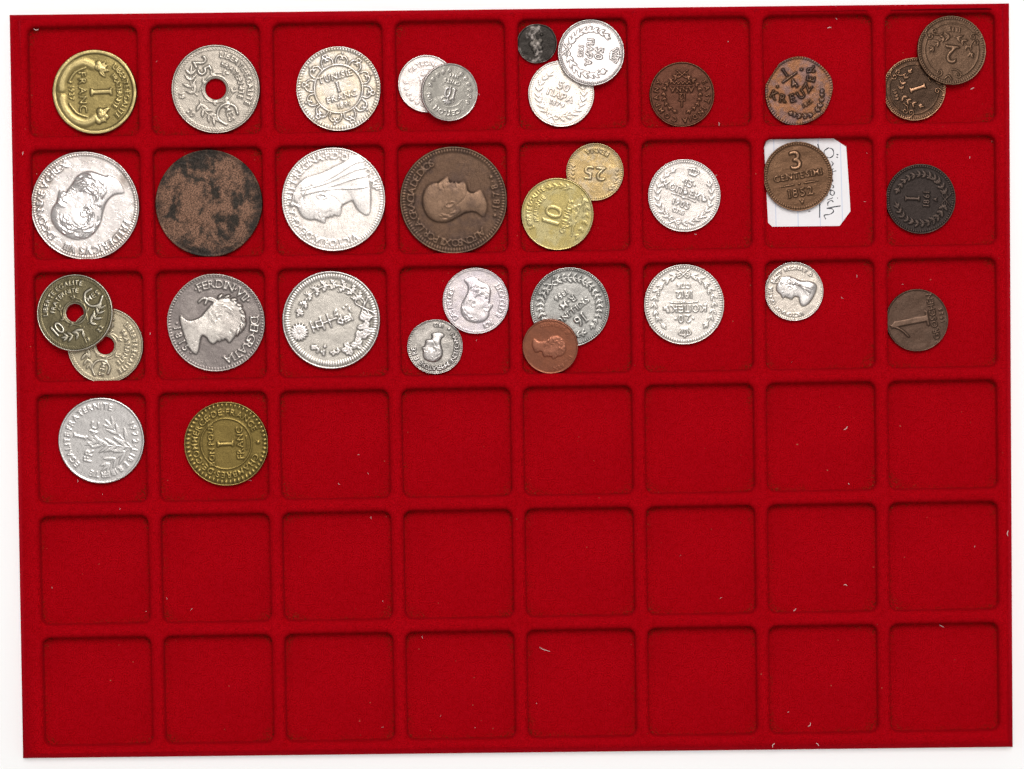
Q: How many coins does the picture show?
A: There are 34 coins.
